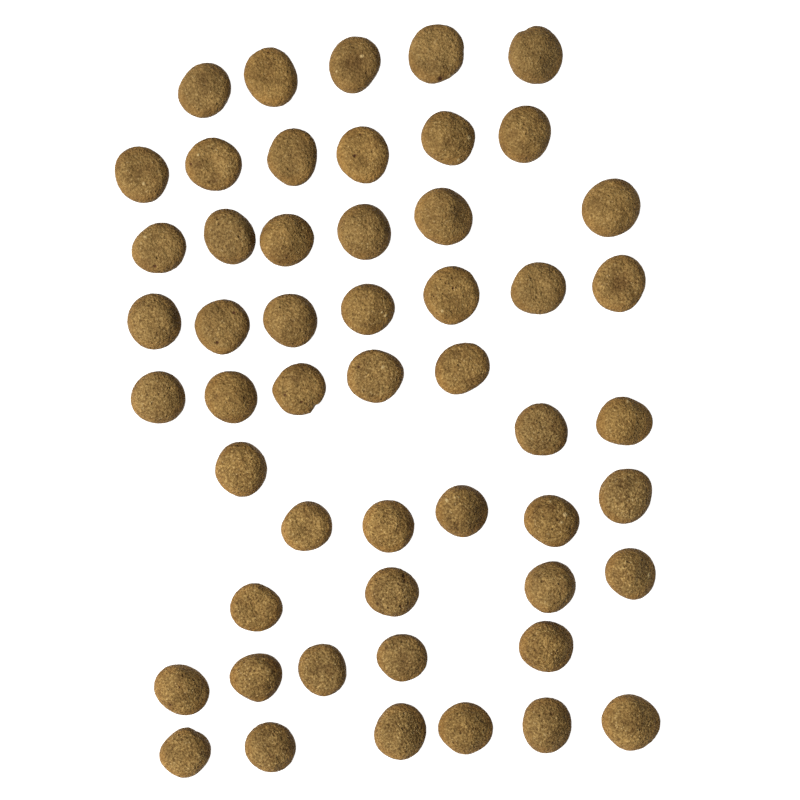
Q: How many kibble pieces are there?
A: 52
